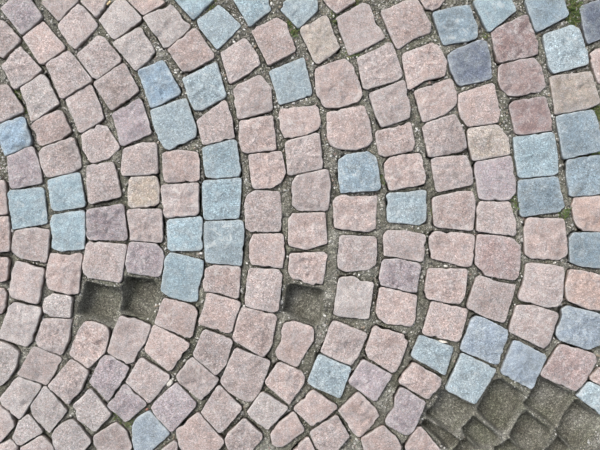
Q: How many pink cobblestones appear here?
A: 144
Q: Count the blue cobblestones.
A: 38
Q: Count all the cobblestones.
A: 182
